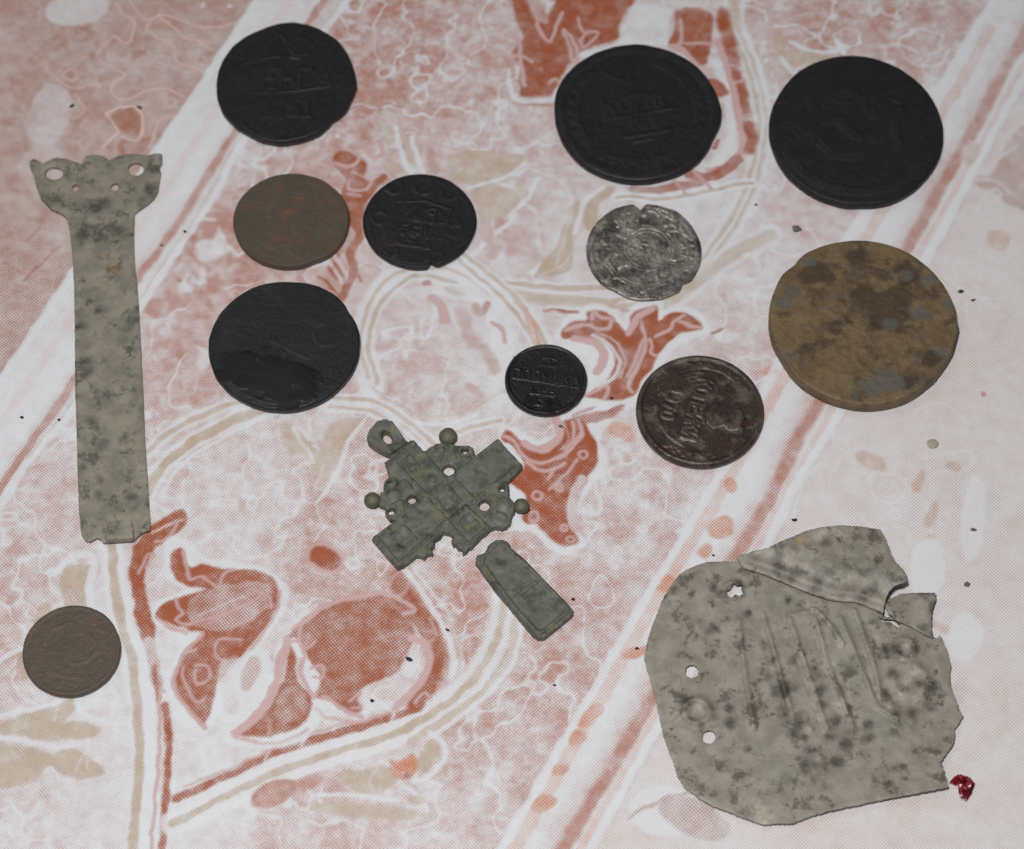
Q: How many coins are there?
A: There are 11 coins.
